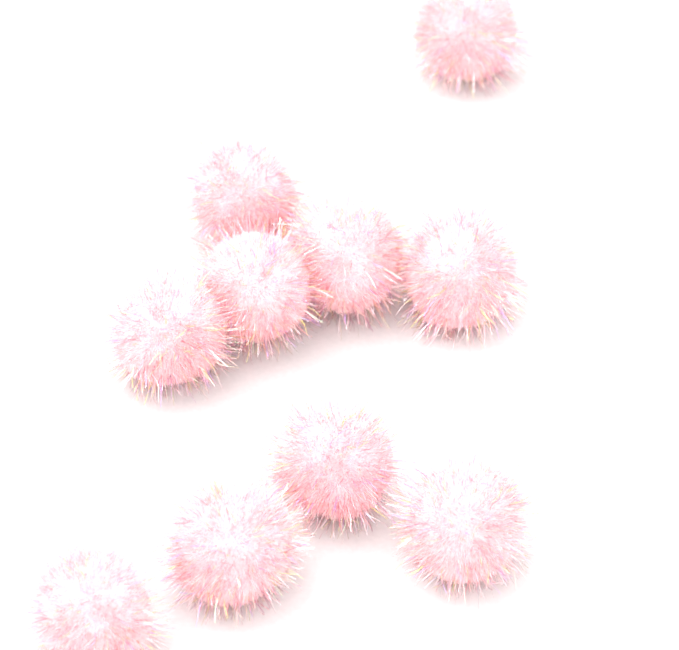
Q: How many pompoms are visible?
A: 10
